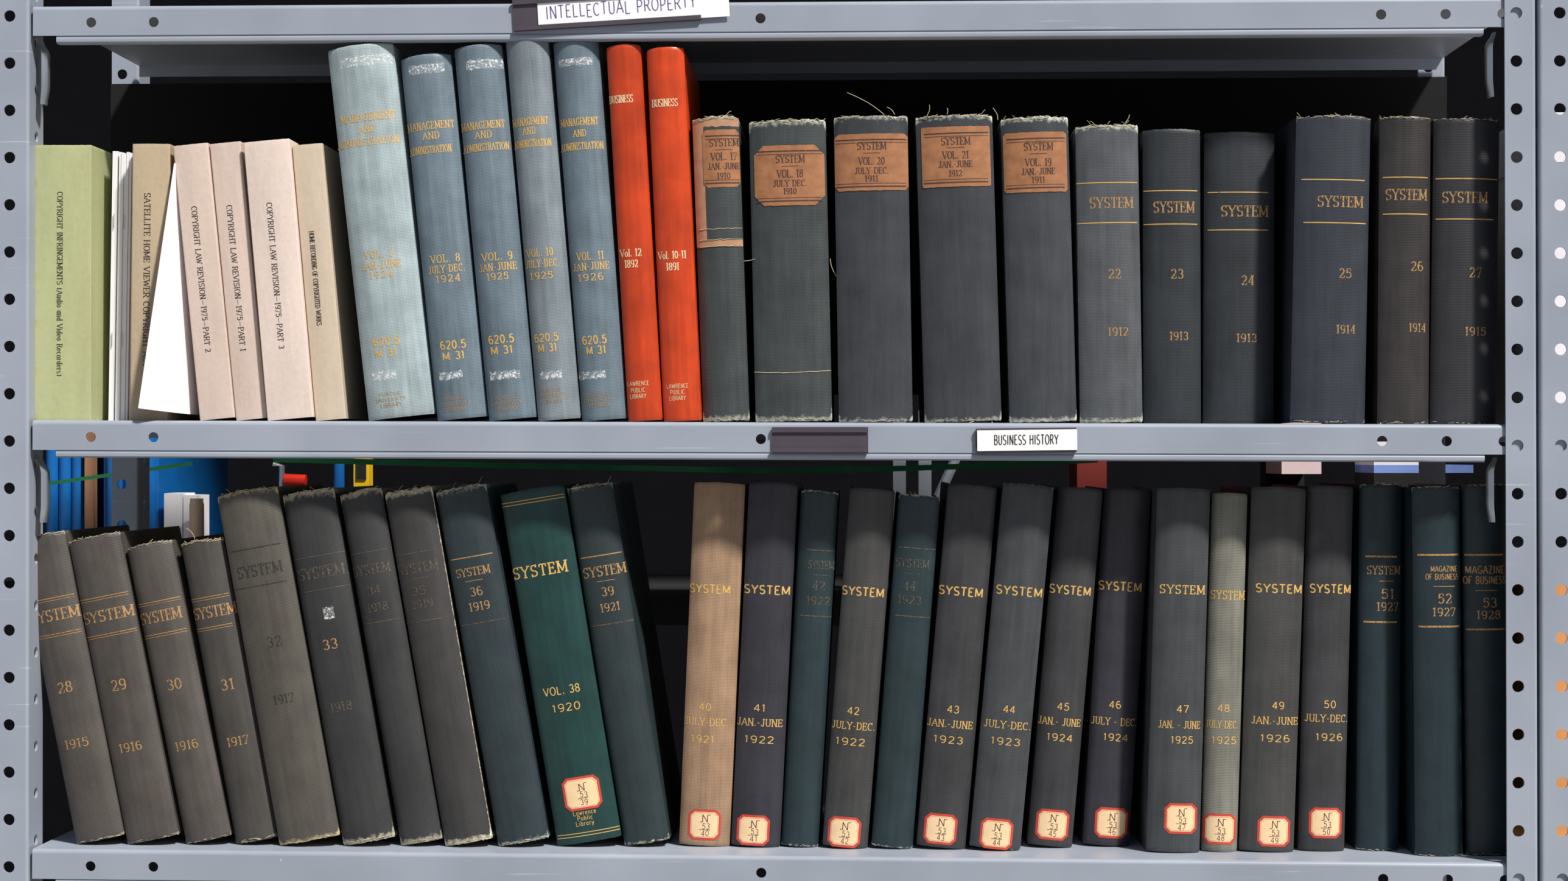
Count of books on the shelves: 51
